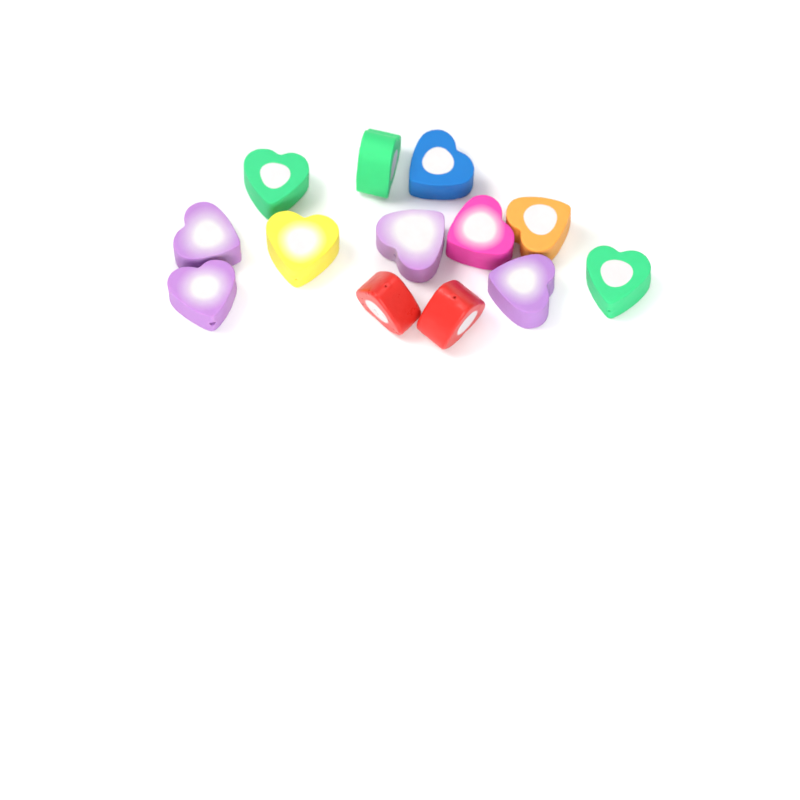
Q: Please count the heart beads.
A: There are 13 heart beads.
